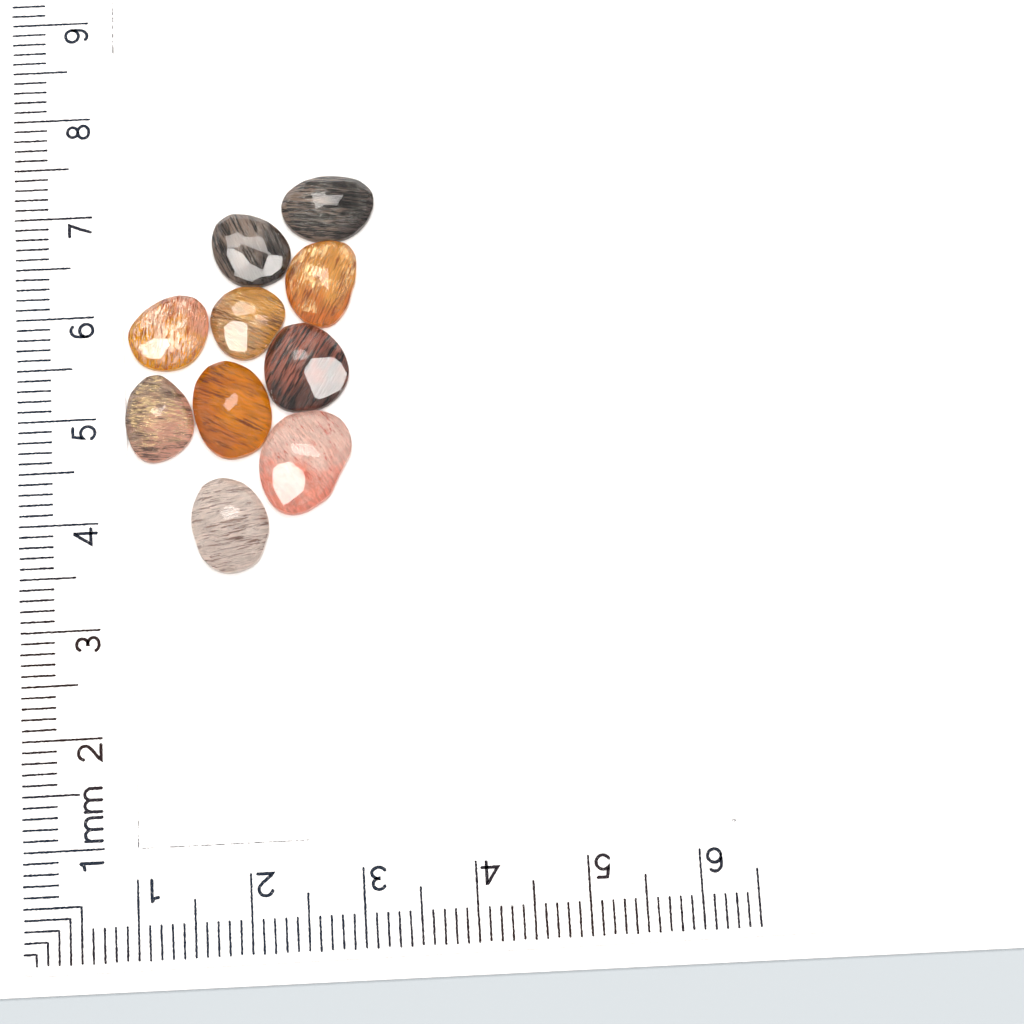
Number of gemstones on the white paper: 10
